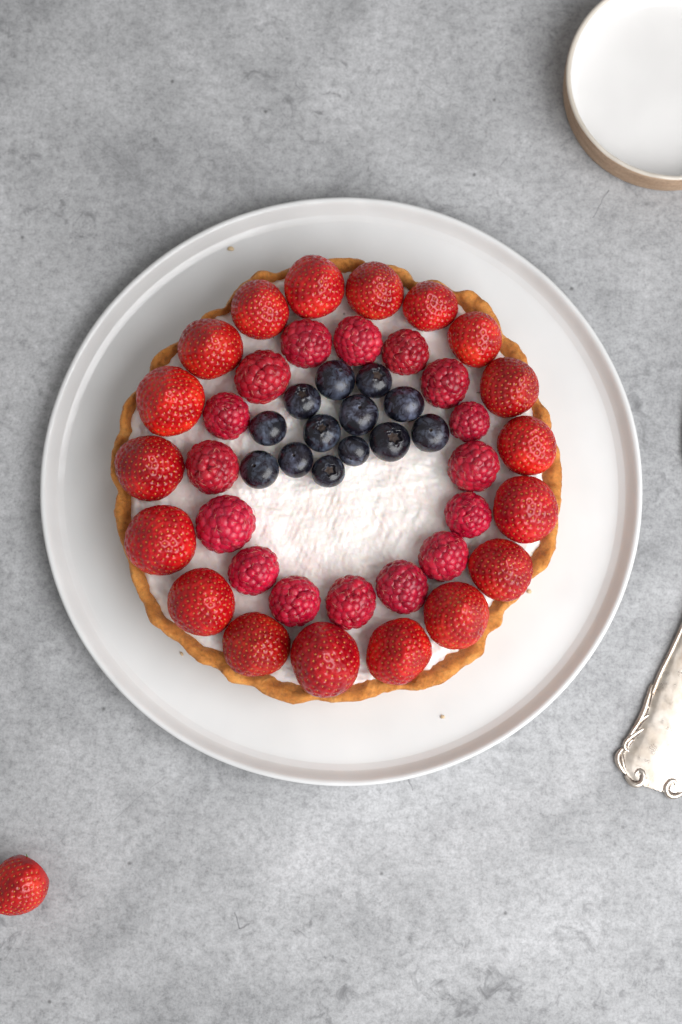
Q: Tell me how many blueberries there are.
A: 13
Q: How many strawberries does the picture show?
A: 19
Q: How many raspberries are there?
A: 16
